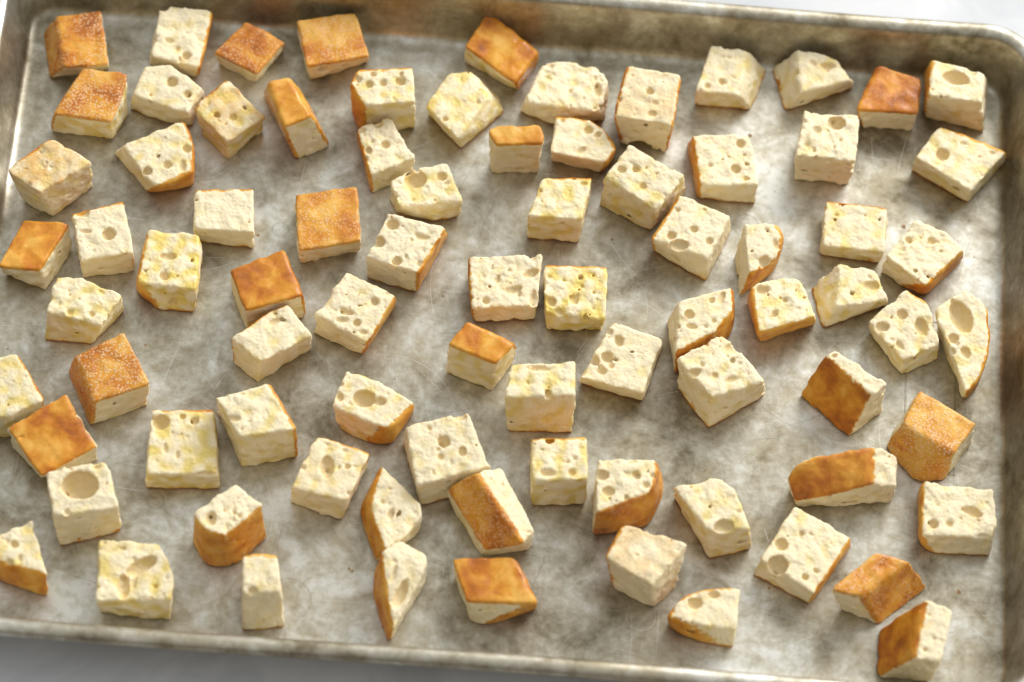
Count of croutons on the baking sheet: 82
